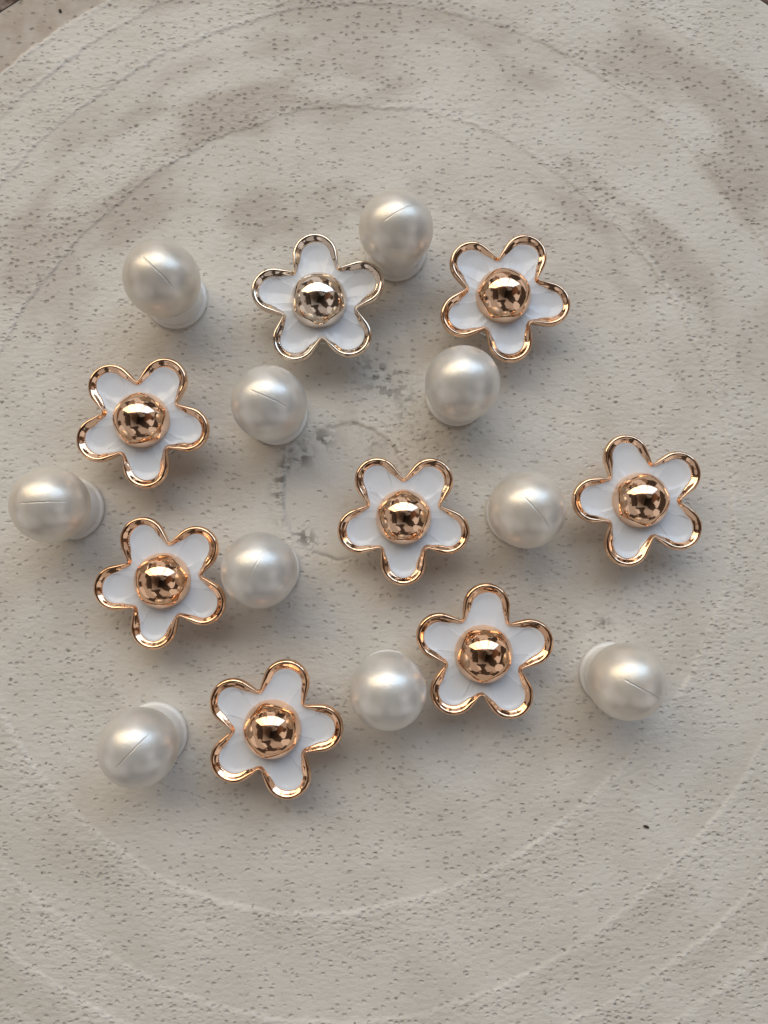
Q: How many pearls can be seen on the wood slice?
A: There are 10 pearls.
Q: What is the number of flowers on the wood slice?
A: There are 8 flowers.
